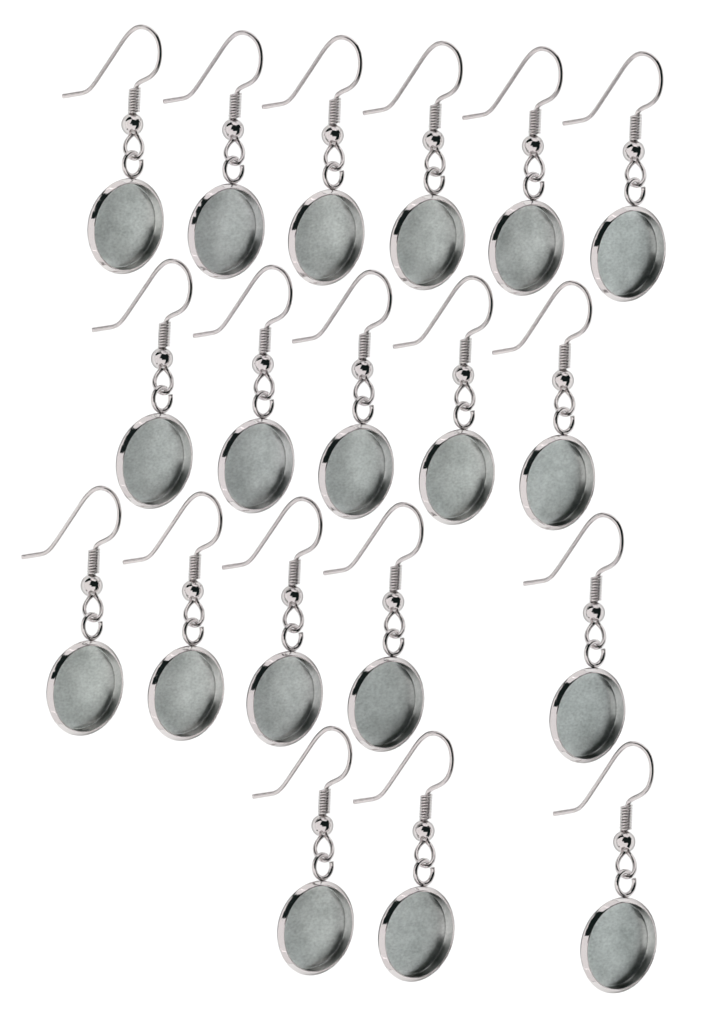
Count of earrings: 19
